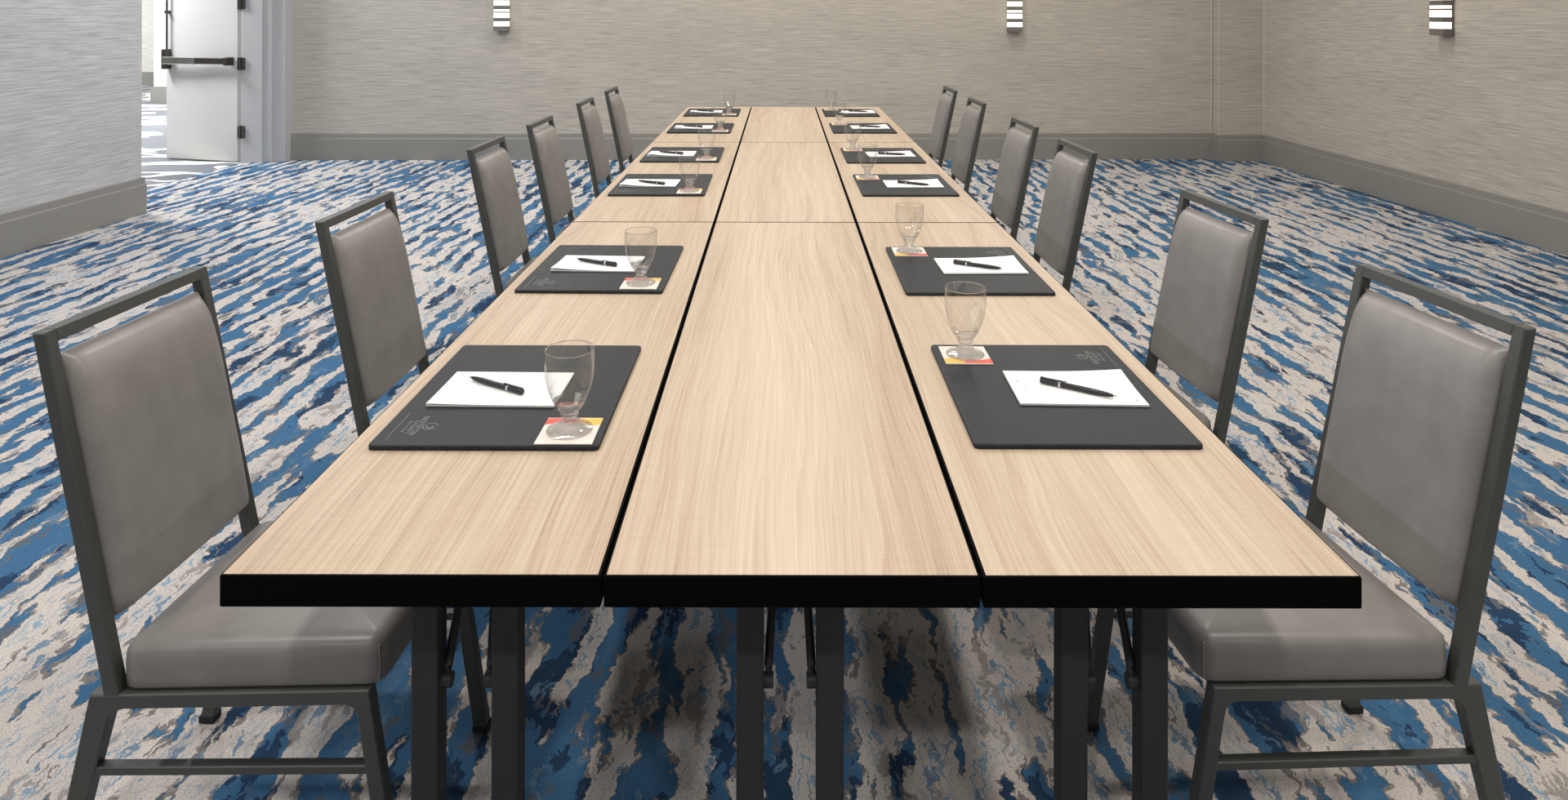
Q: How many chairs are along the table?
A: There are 12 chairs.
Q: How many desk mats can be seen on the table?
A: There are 12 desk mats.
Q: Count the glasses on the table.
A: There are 12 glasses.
